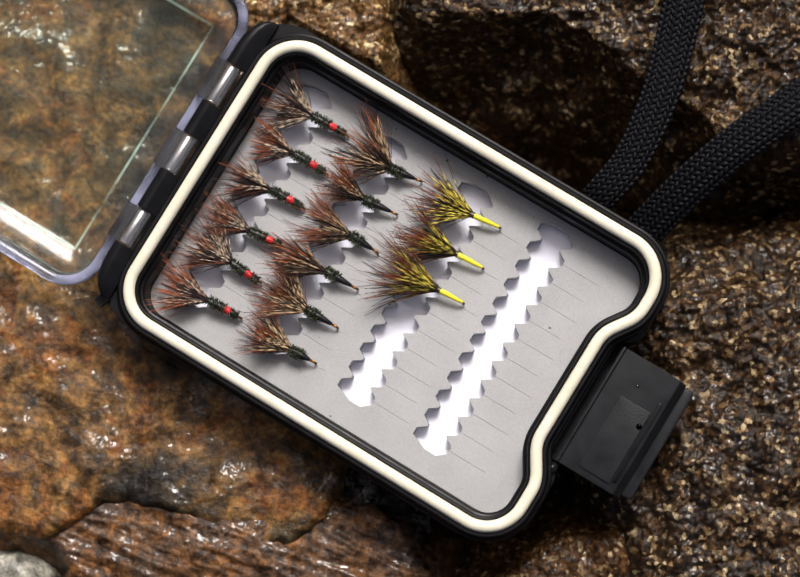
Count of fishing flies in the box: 15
